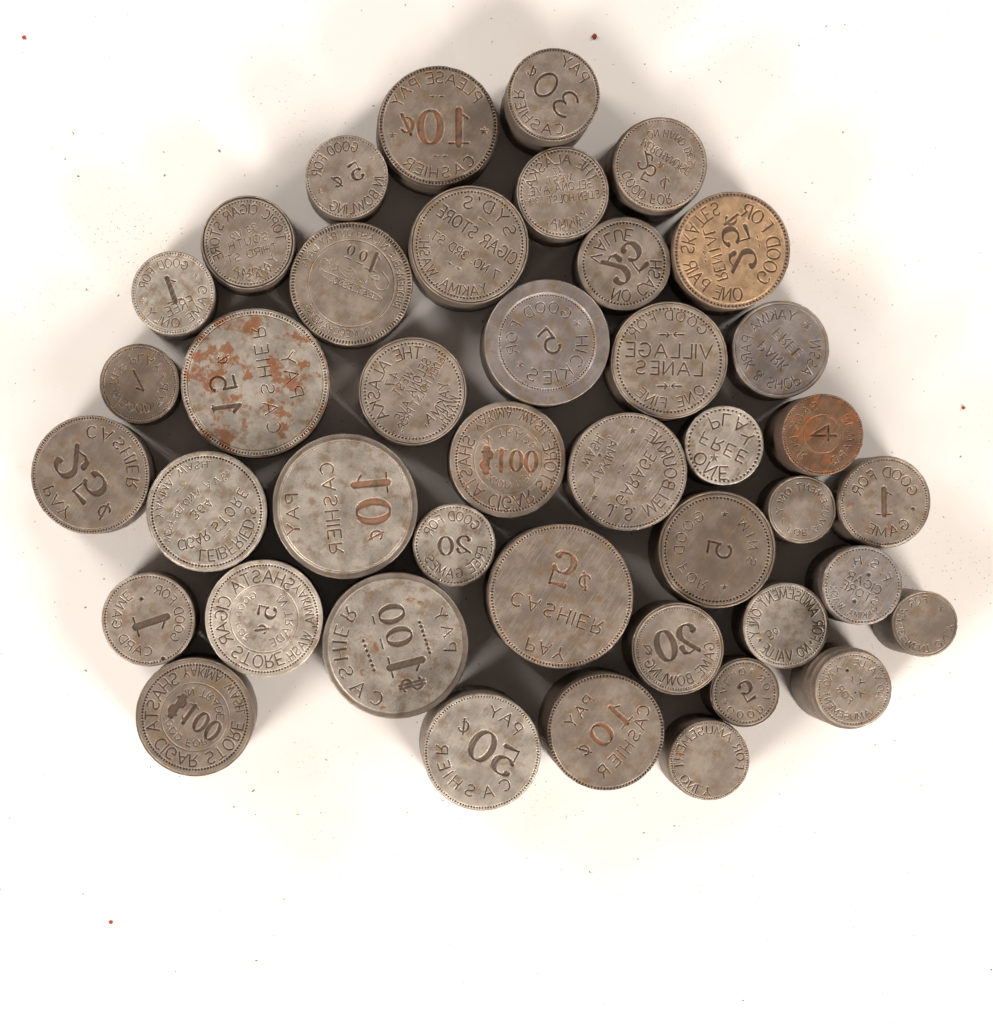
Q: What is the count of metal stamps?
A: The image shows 42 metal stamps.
